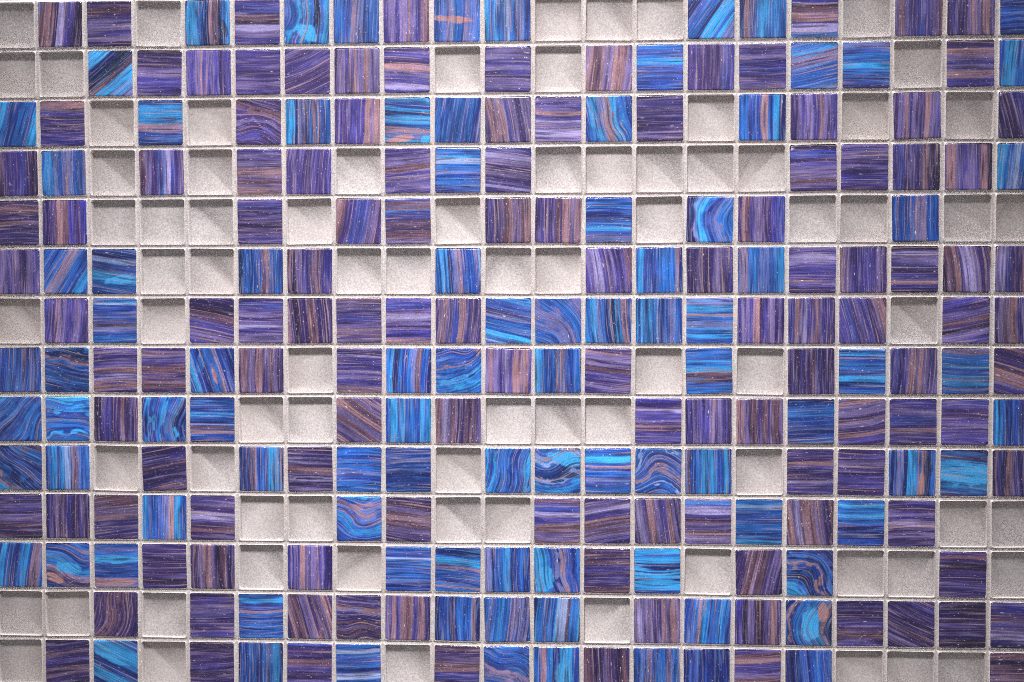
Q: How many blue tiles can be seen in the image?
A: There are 93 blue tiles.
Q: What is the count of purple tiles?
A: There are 124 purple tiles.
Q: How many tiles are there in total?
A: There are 217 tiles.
